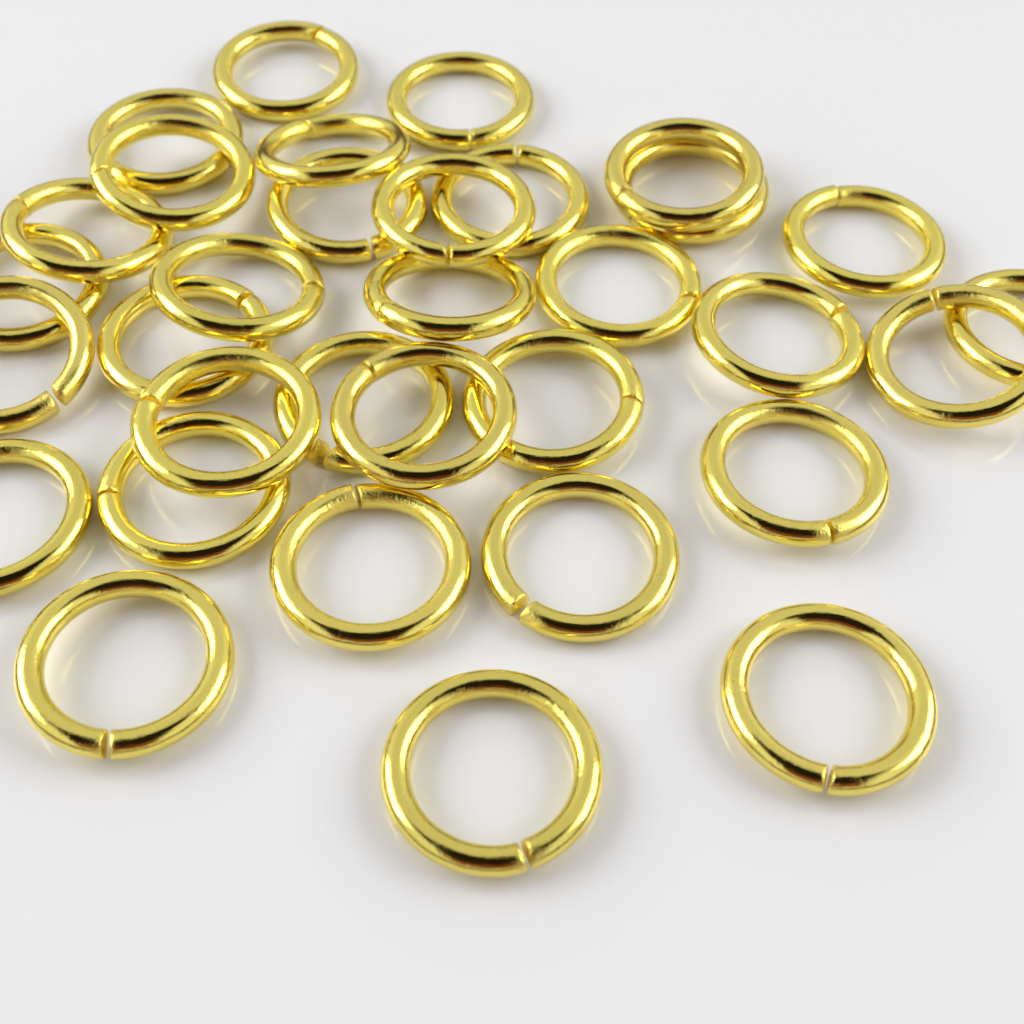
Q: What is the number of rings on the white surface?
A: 33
